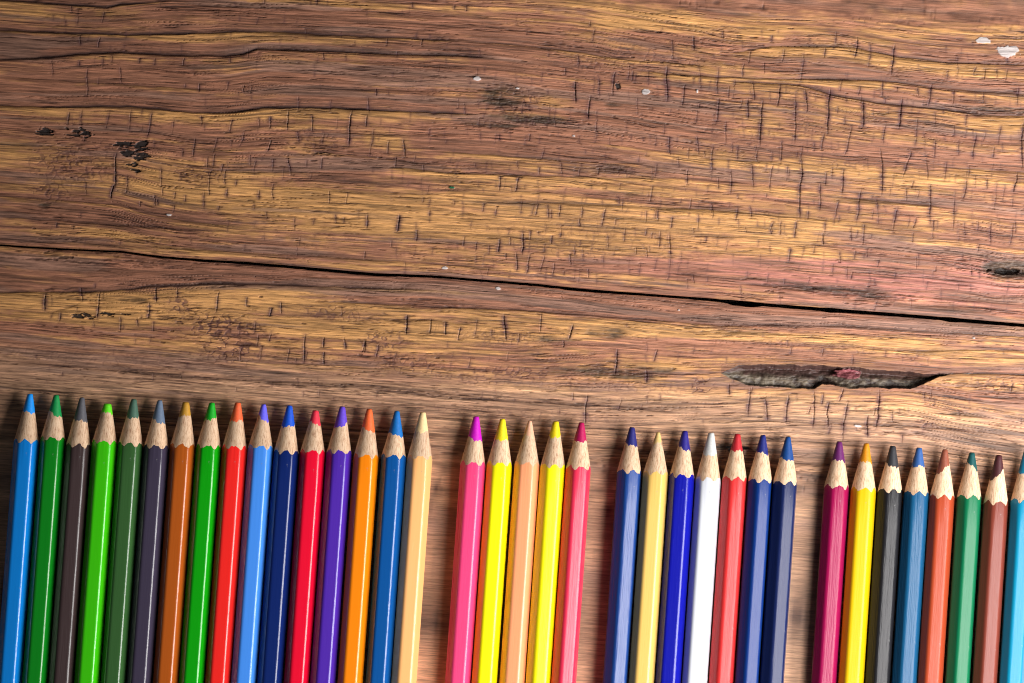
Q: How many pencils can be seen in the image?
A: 36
